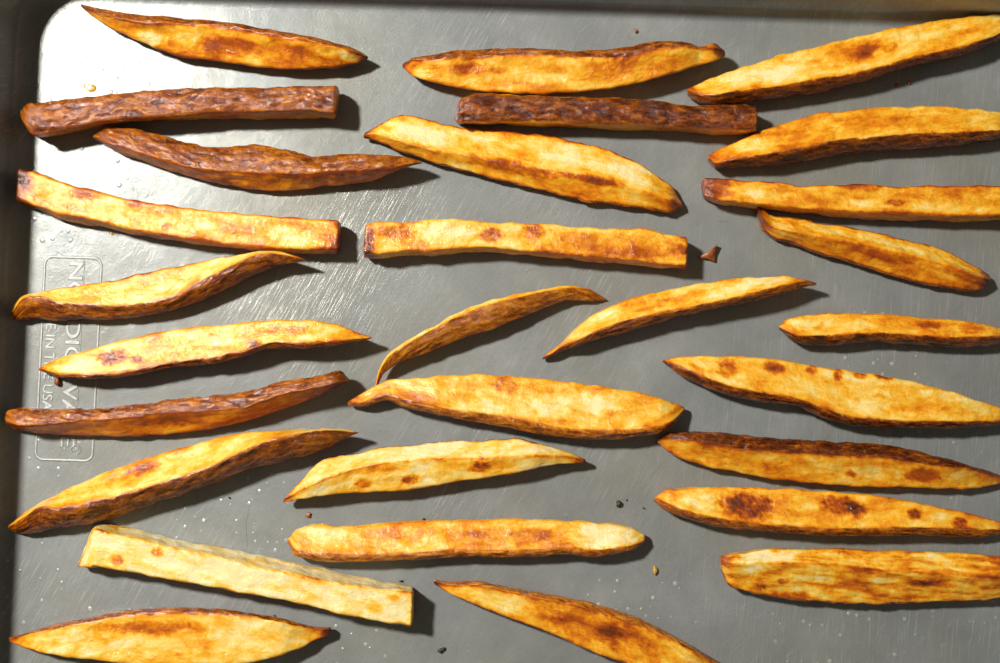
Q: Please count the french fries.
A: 29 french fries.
